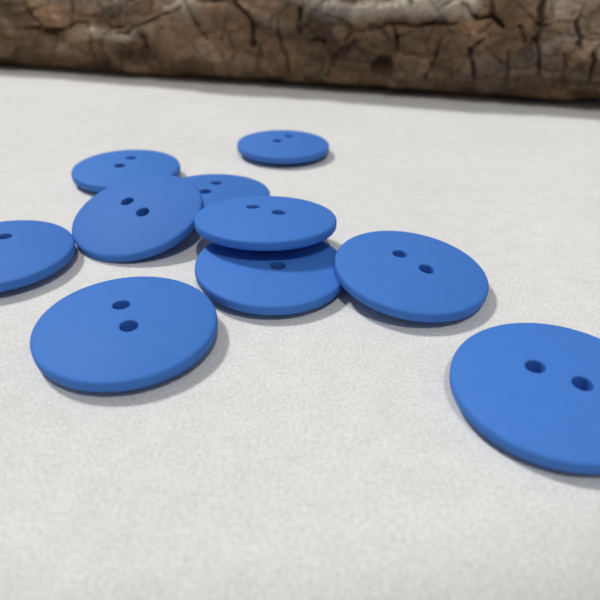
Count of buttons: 10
